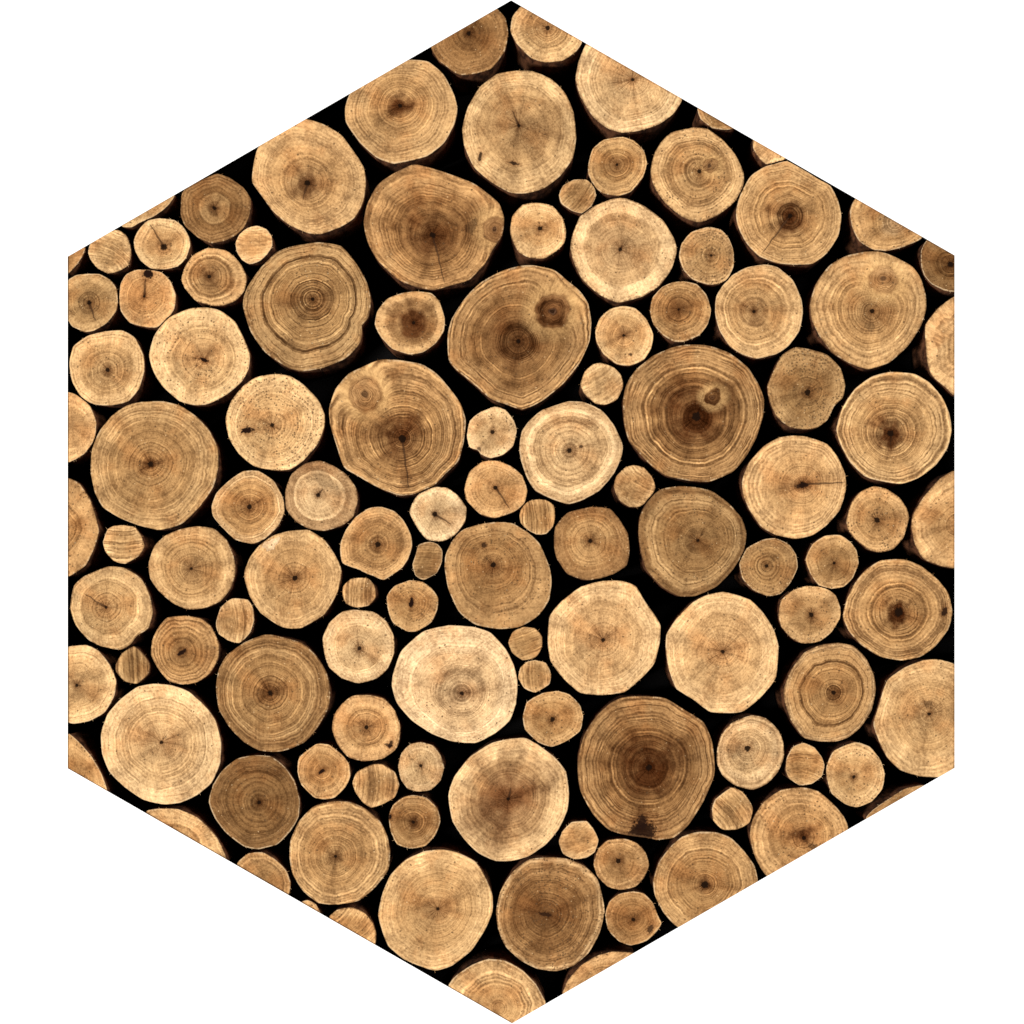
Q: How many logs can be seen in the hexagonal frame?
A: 115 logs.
